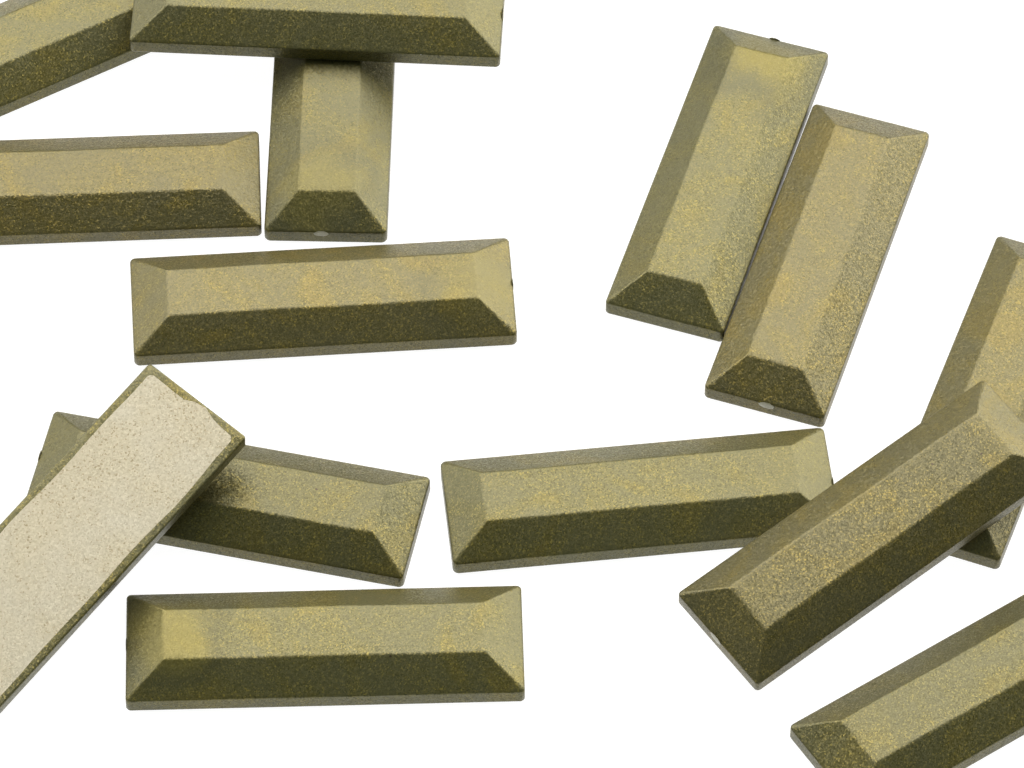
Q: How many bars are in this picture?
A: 14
